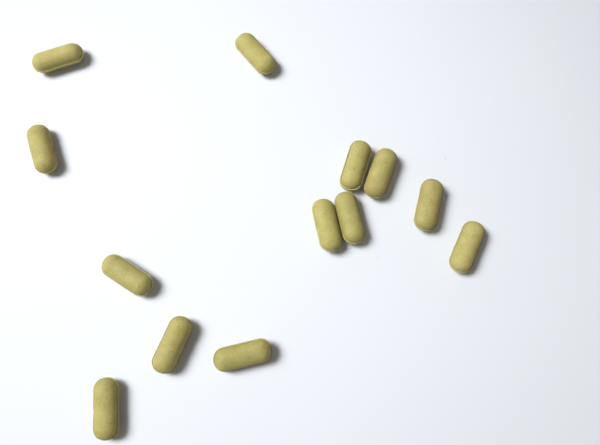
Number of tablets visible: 13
